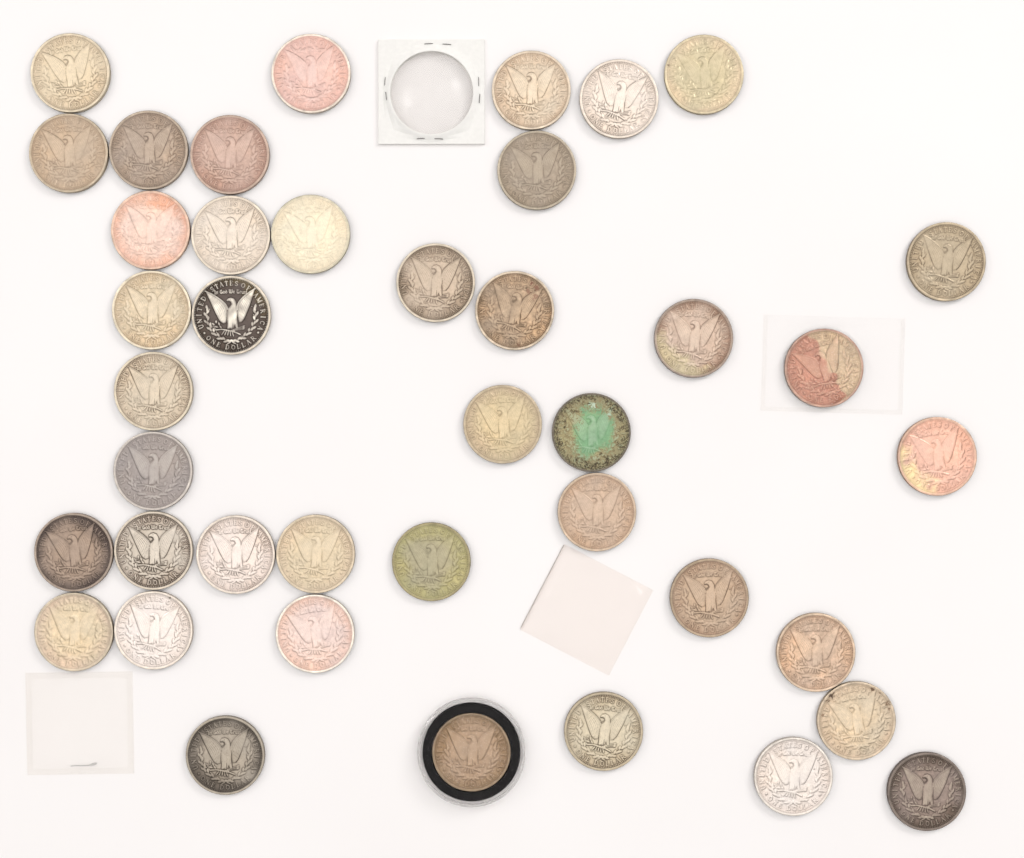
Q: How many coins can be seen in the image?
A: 41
